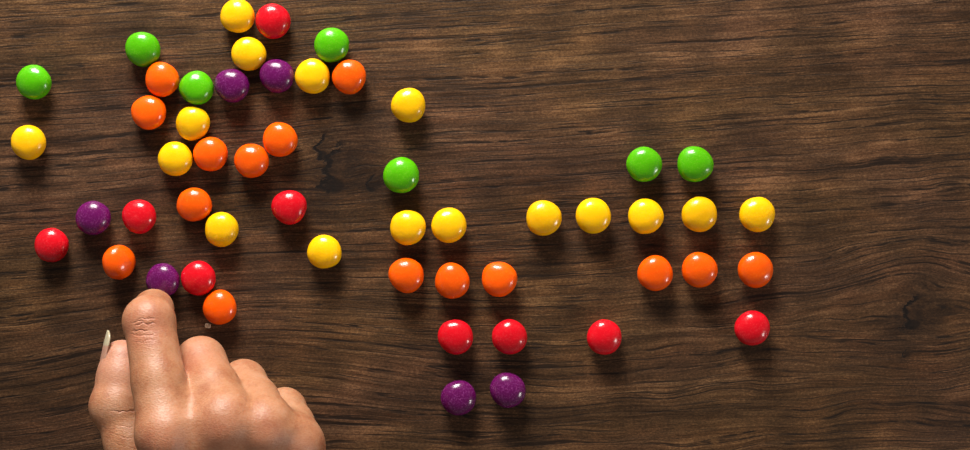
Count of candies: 53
